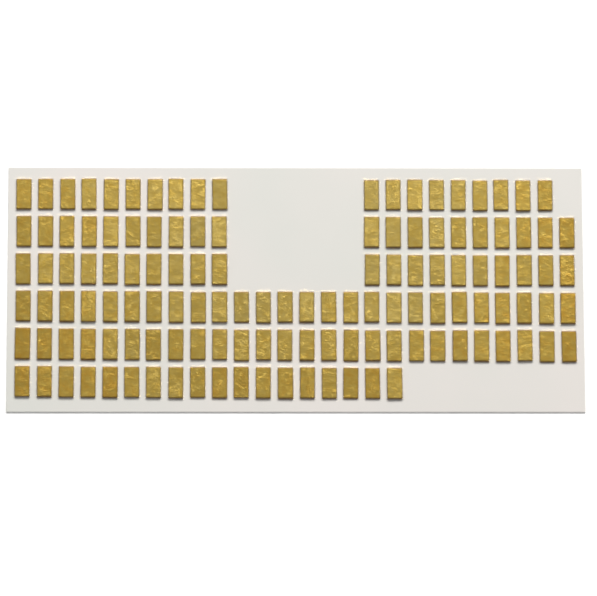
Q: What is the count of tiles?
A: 129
